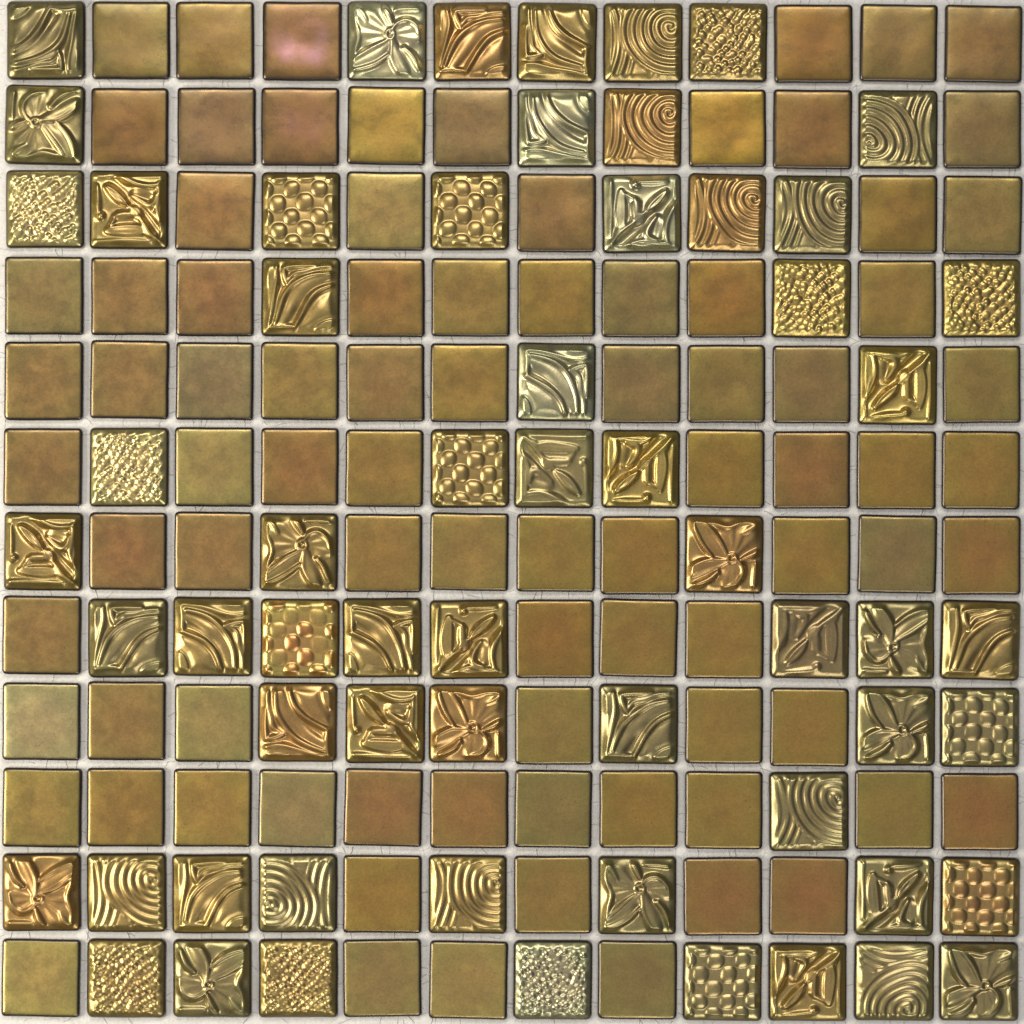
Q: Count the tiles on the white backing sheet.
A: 144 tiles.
